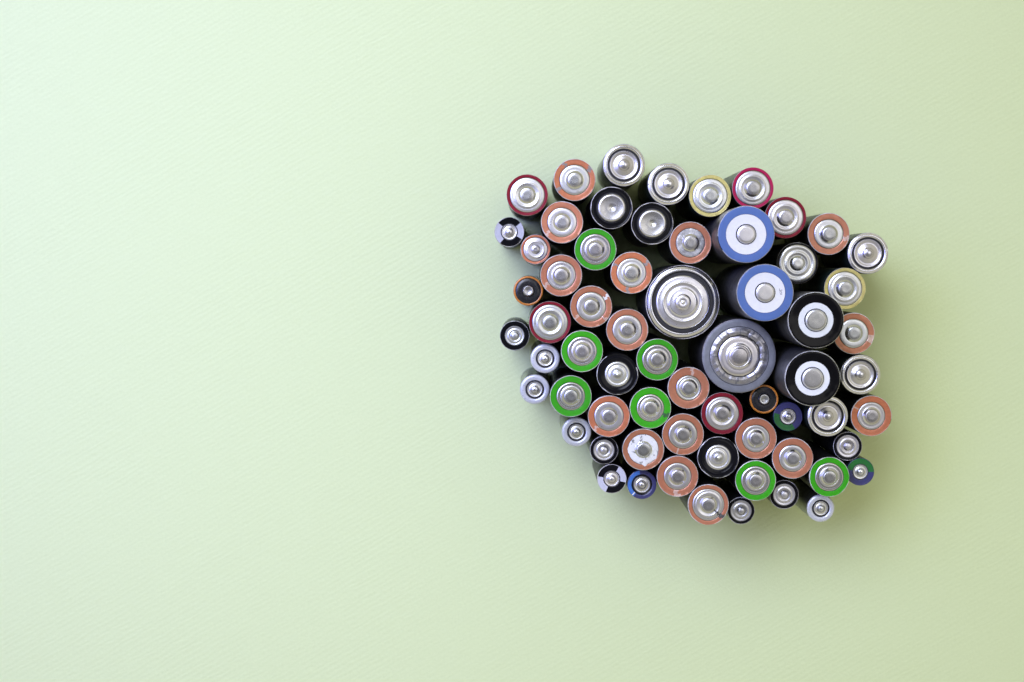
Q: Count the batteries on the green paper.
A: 65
